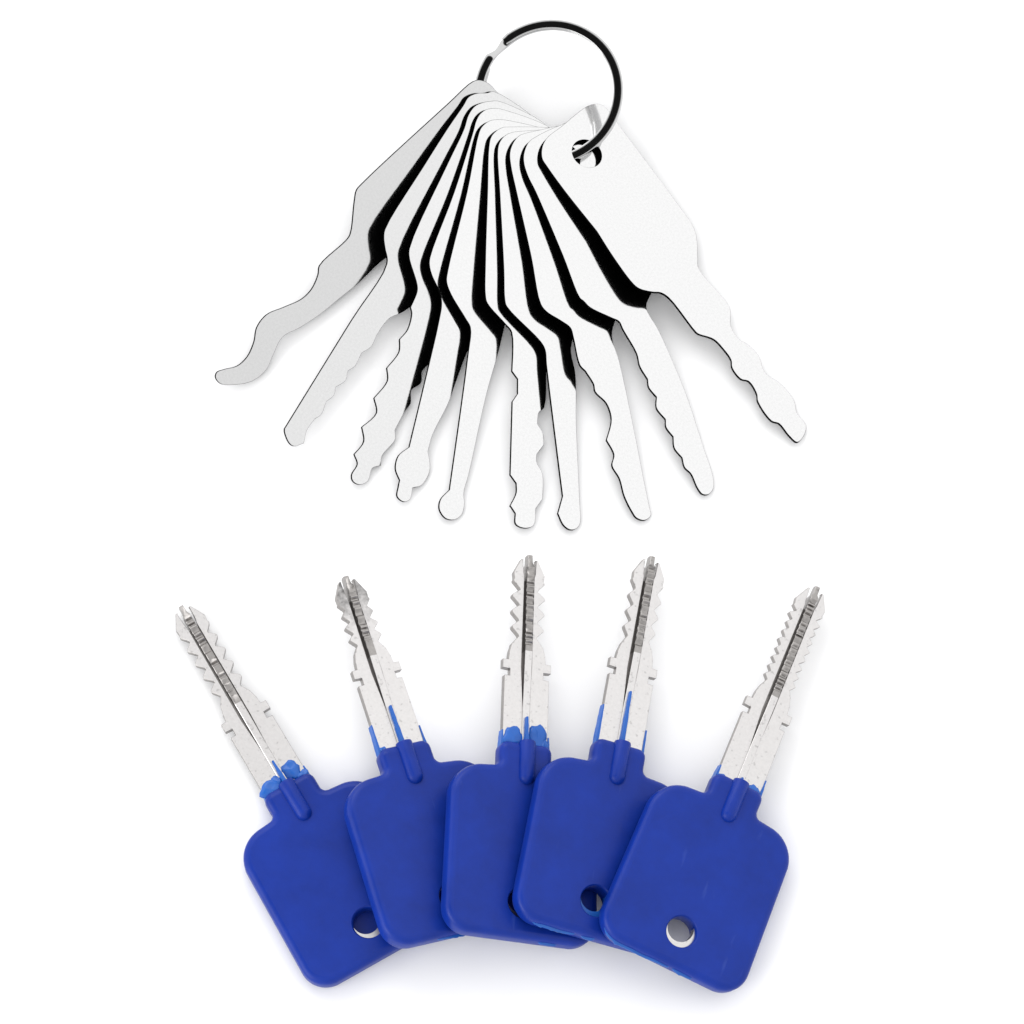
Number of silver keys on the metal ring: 10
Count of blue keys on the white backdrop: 5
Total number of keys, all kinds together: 15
